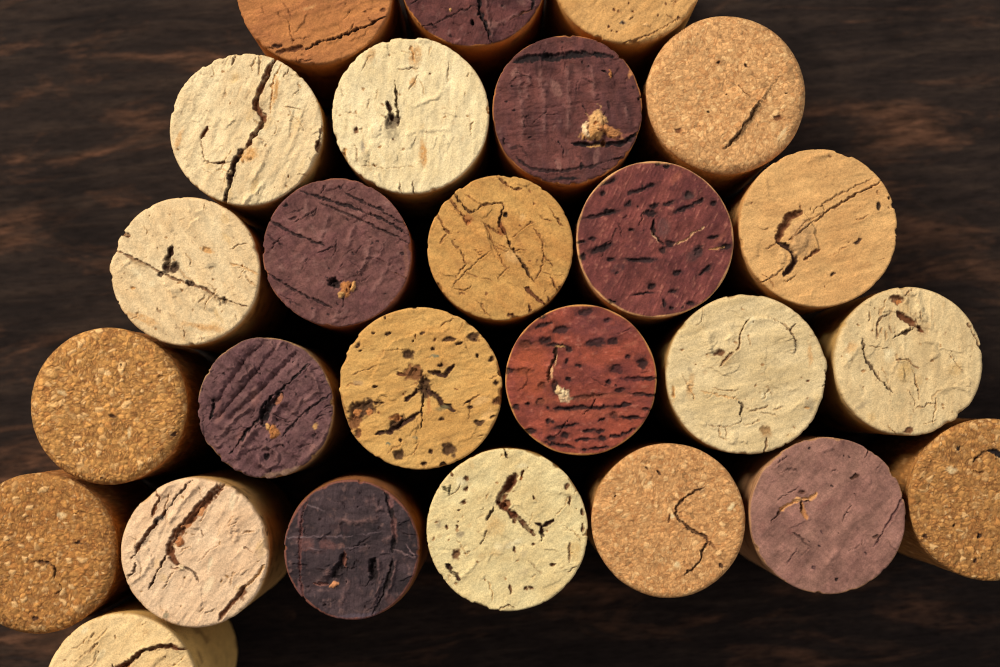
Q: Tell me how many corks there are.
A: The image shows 26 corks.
